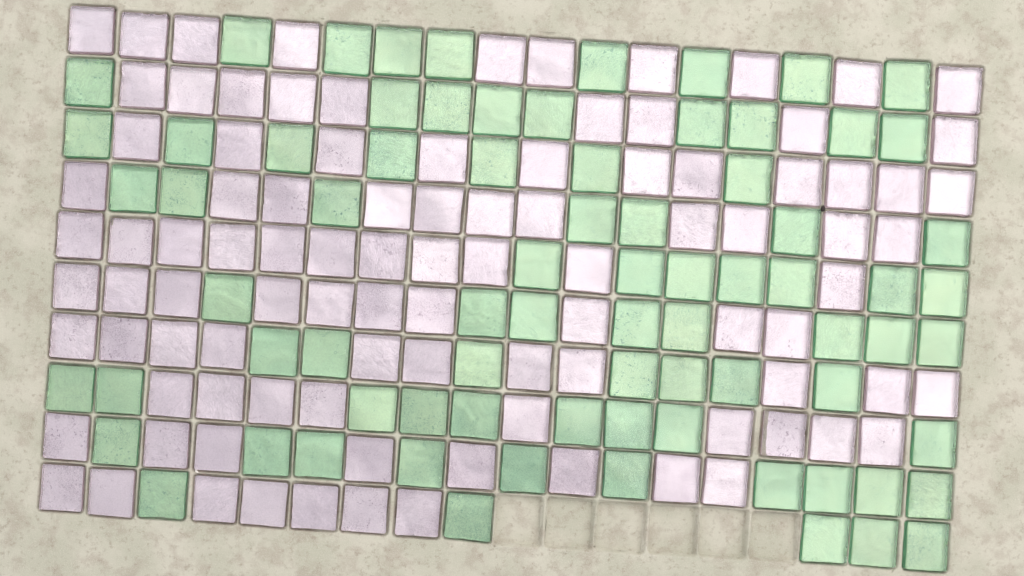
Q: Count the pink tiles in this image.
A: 97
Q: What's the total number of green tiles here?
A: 77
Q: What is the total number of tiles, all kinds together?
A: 174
